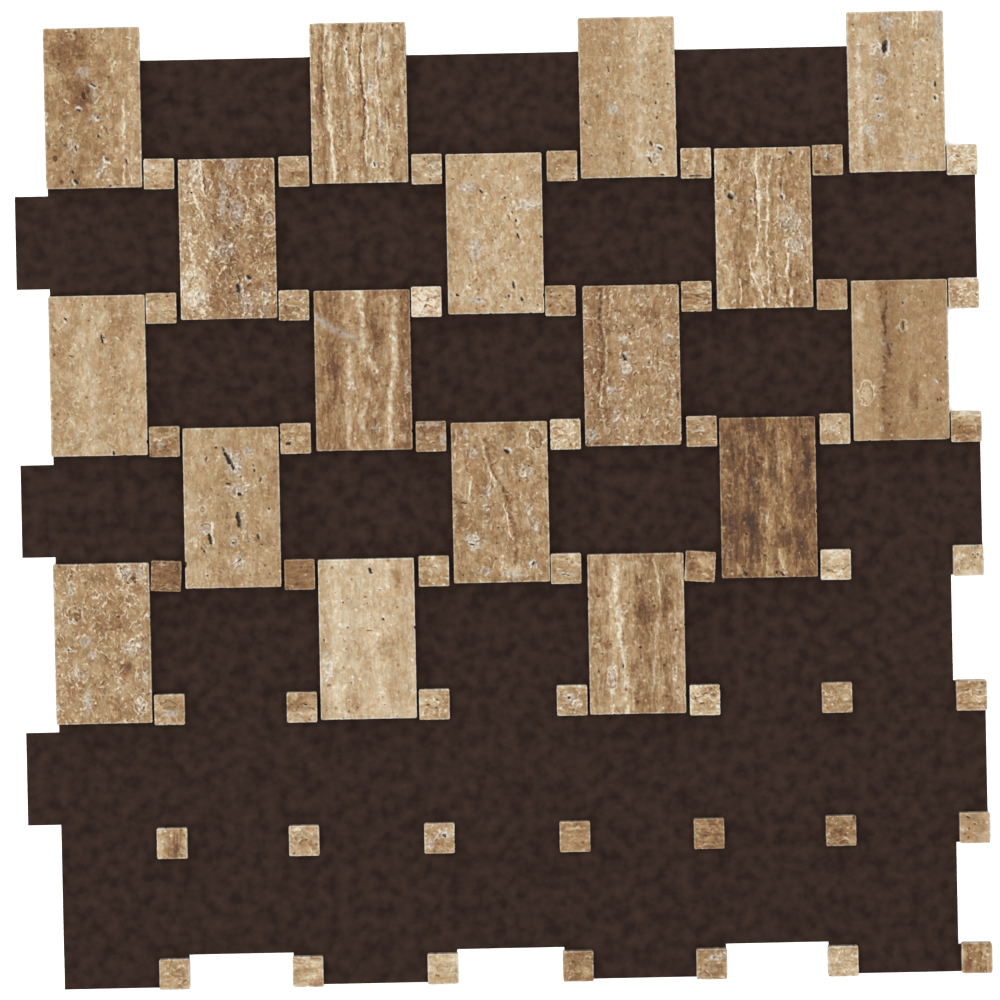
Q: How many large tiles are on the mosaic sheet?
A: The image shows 17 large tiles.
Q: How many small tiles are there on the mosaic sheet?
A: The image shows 49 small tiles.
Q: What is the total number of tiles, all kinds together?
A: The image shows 66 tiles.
